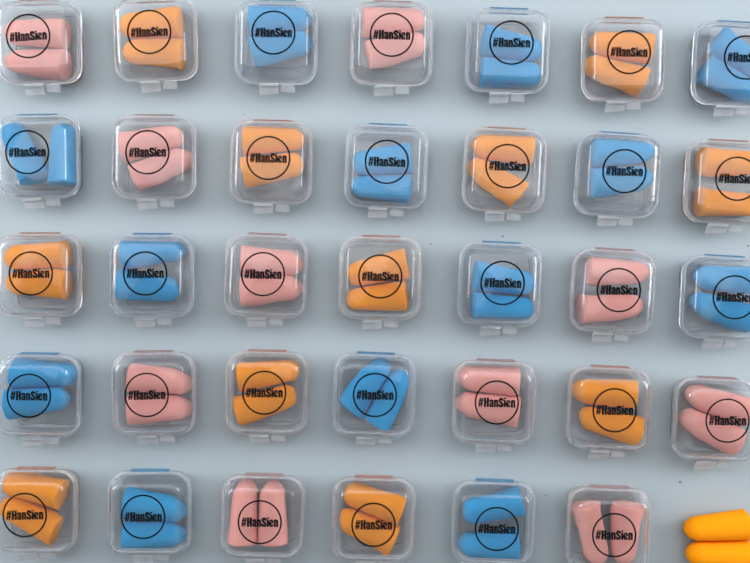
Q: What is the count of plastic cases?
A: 34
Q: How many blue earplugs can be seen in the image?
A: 26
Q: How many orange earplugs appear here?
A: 24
